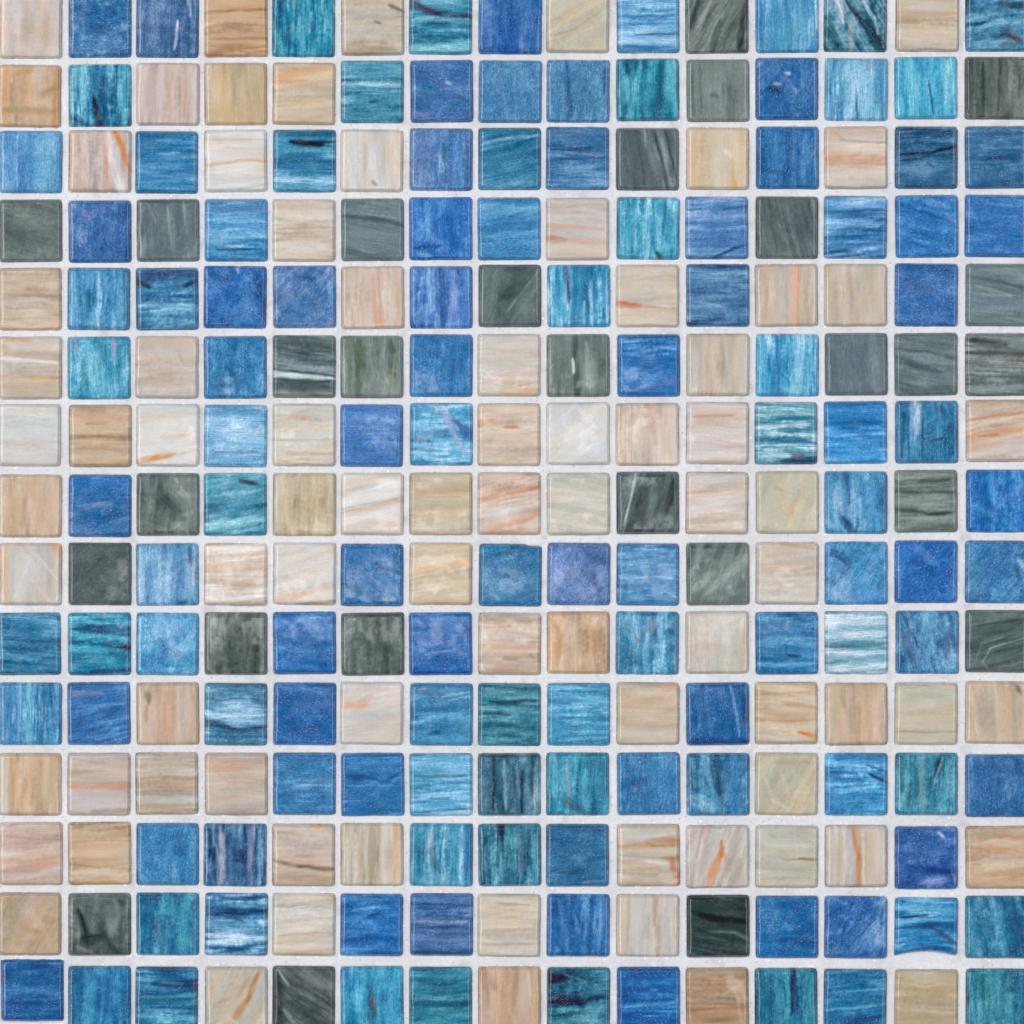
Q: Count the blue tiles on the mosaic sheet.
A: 119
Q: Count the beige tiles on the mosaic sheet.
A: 79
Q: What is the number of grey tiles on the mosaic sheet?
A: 27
